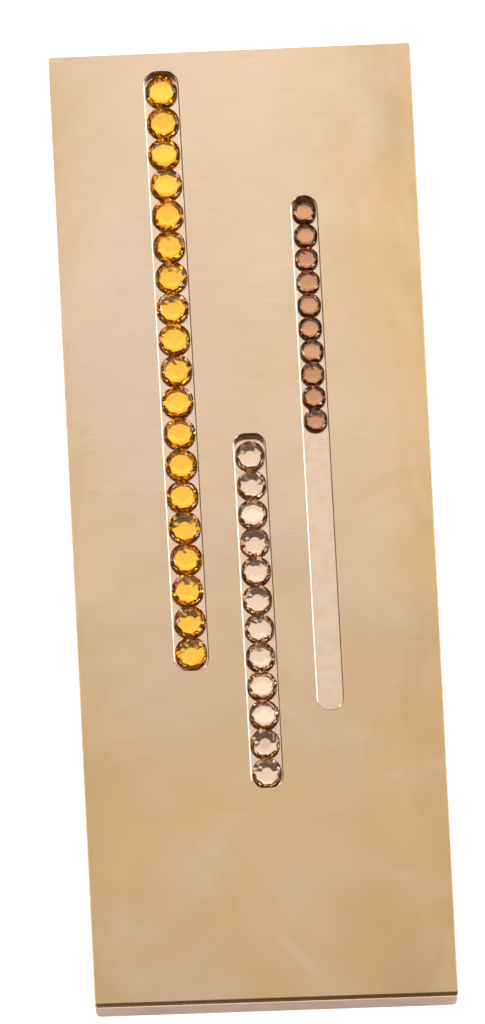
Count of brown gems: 10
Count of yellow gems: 19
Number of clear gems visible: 12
